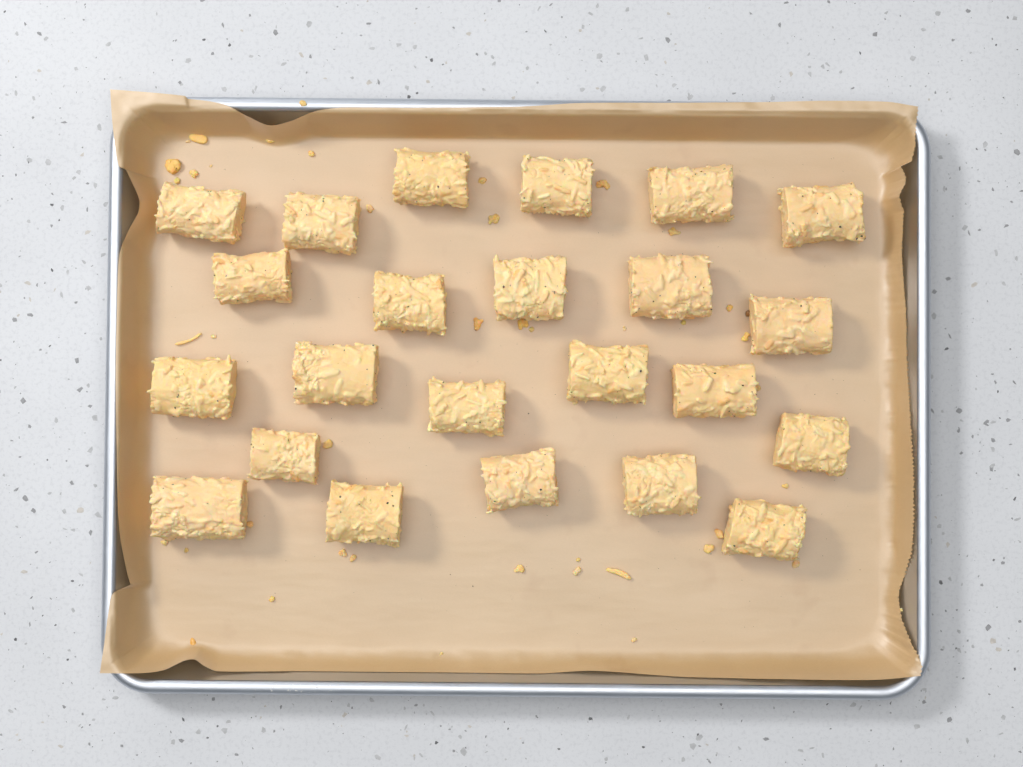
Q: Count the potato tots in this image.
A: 23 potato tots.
